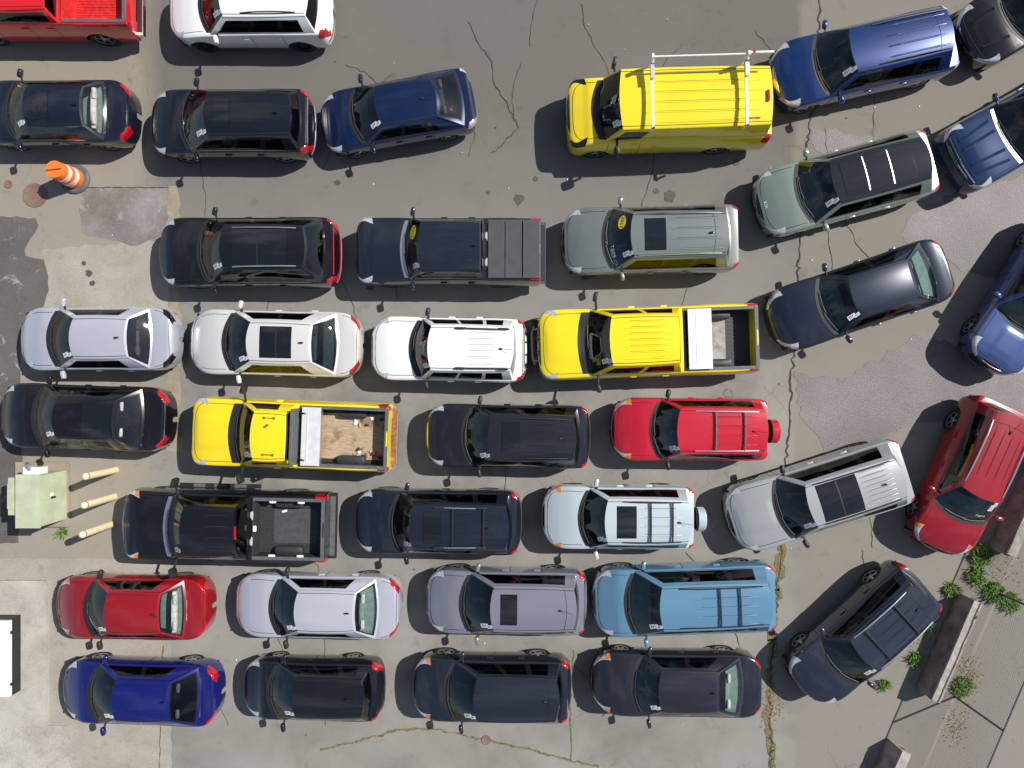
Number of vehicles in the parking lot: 37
